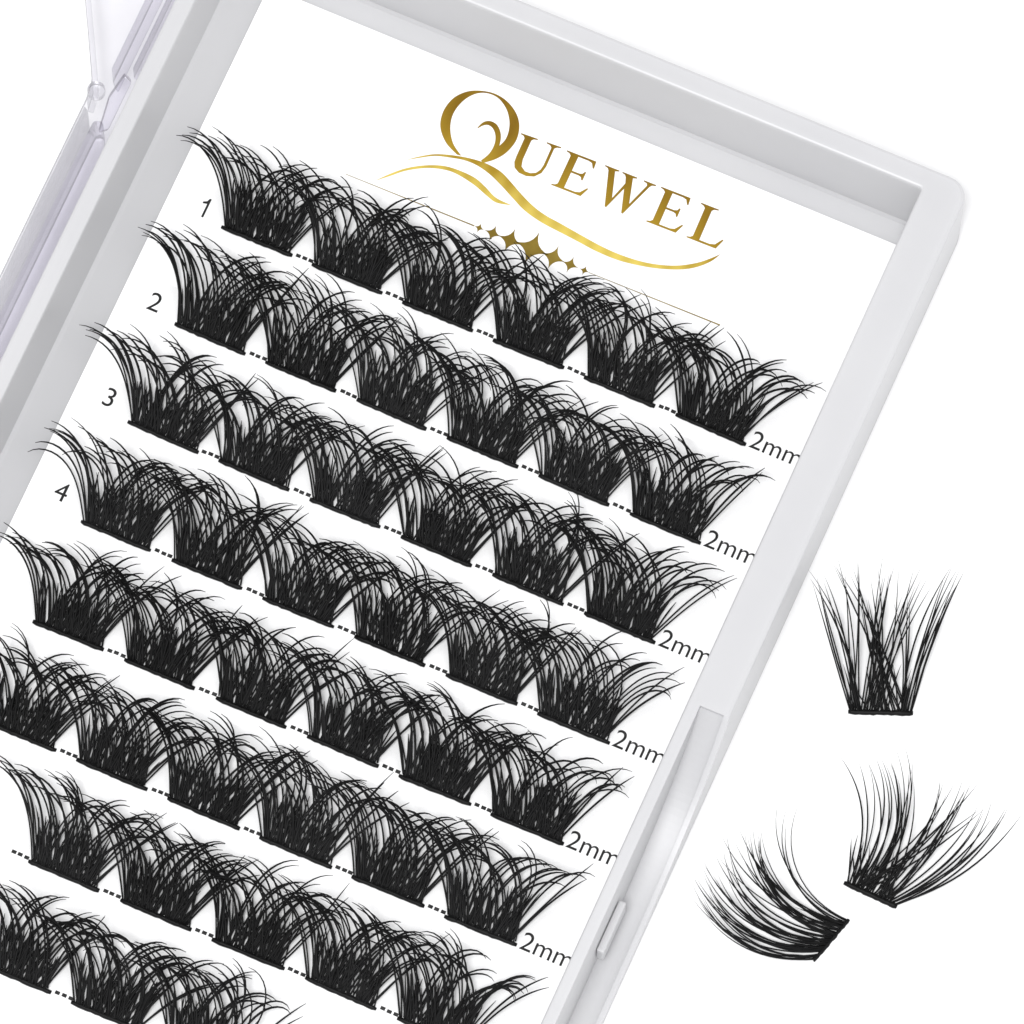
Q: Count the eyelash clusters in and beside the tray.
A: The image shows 47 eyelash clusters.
